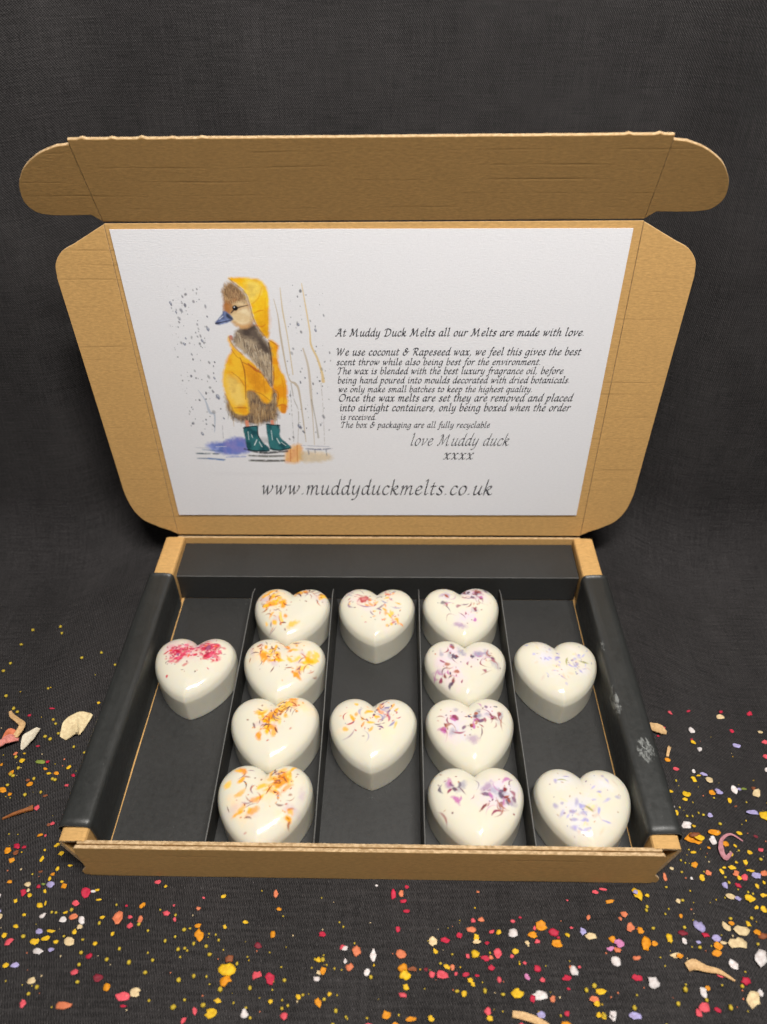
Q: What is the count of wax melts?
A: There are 13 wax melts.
